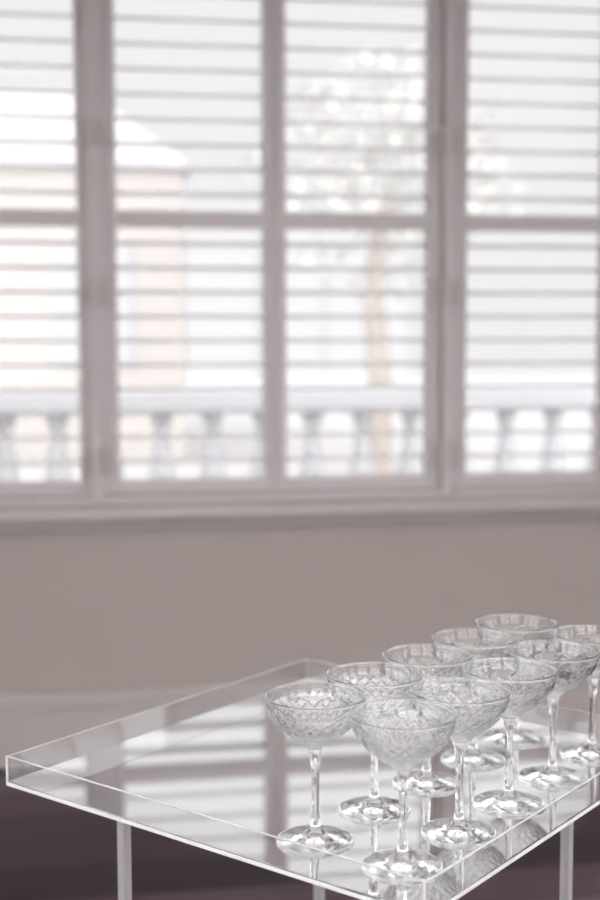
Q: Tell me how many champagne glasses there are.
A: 10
